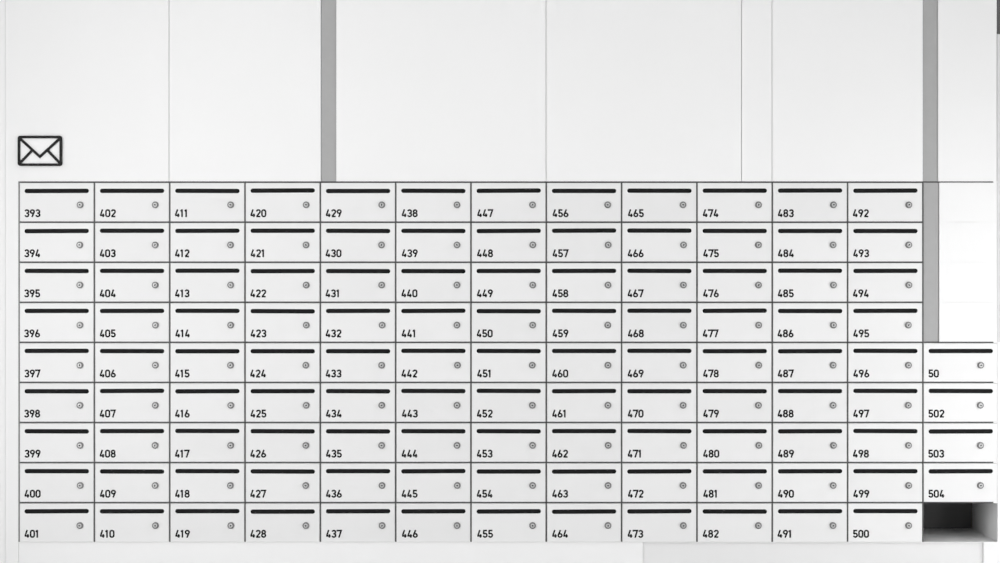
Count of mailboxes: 112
